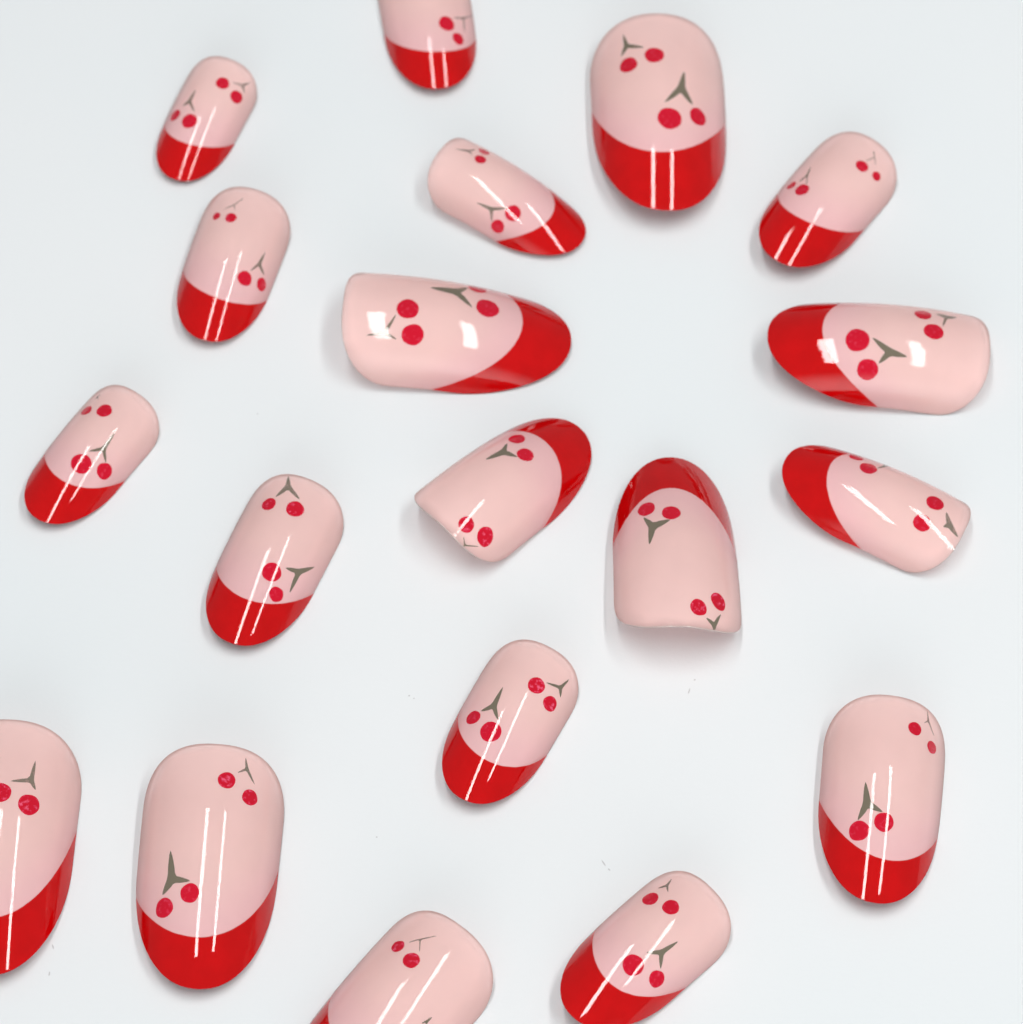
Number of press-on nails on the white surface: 19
